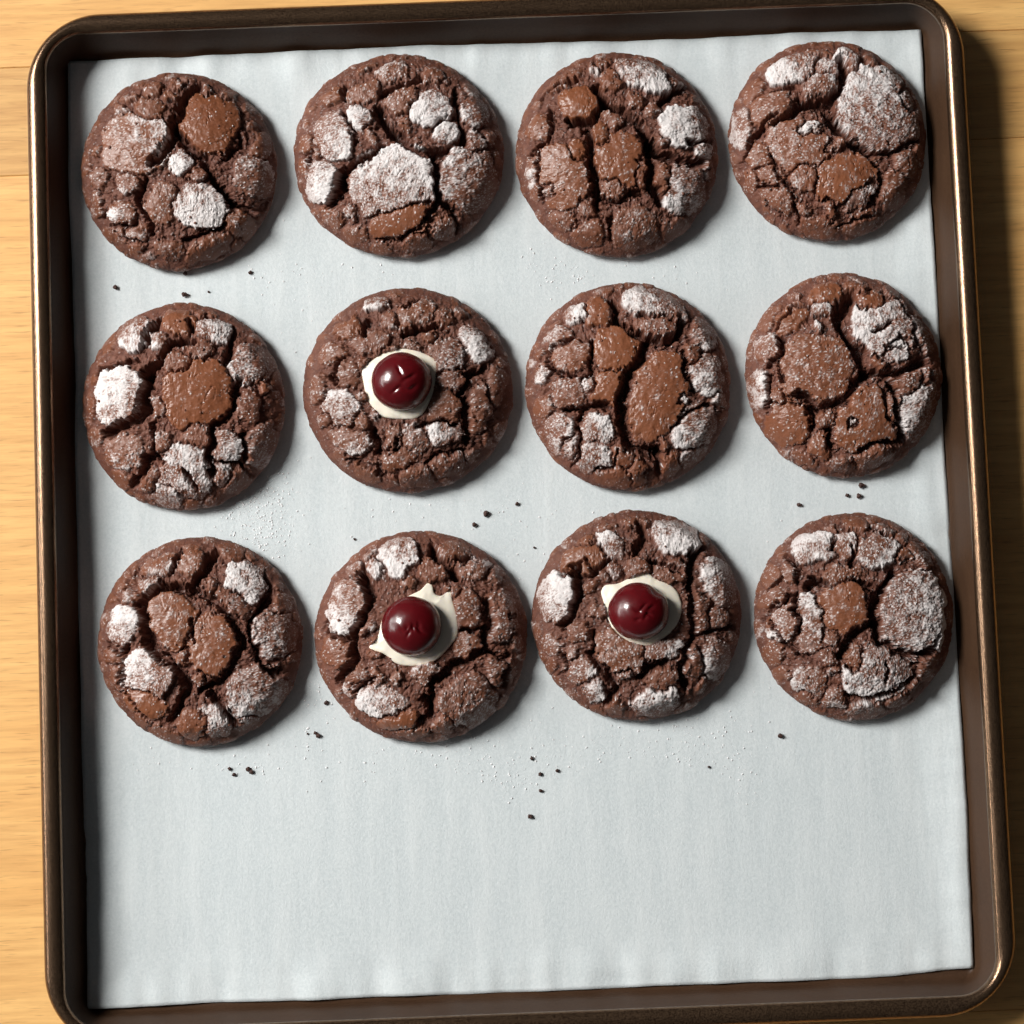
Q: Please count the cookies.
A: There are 12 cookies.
